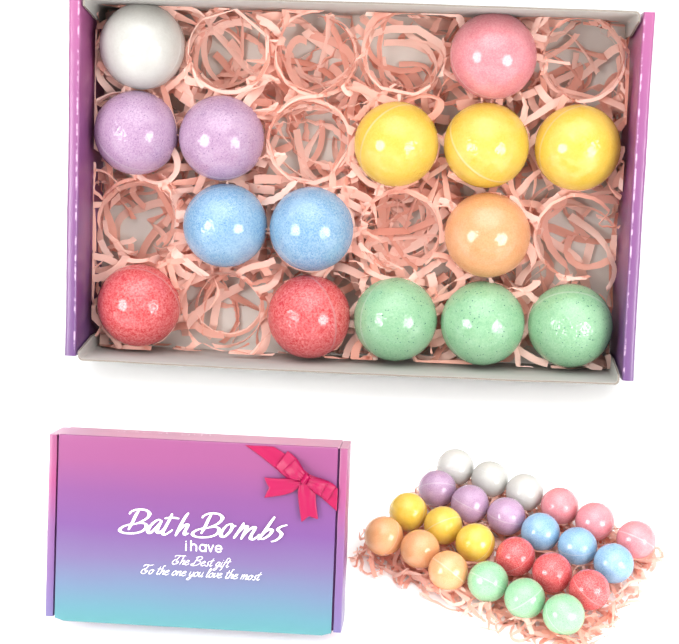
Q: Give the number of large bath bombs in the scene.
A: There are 15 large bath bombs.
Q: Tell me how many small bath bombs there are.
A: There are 24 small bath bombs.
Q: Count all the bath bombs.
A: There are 39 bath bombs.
